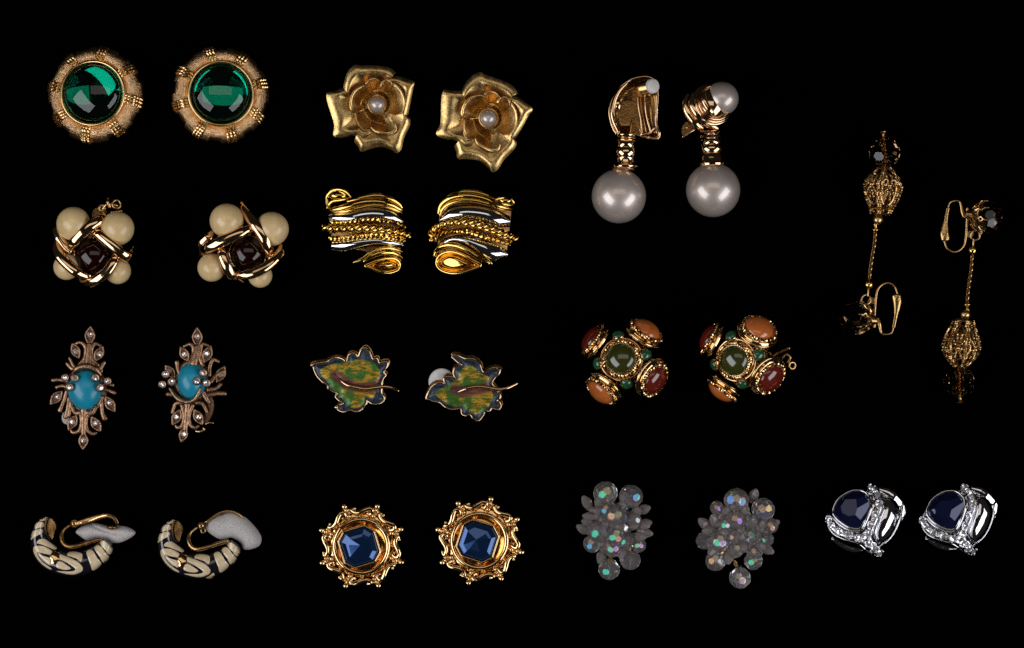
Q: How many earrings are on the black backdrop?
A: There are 26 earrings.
